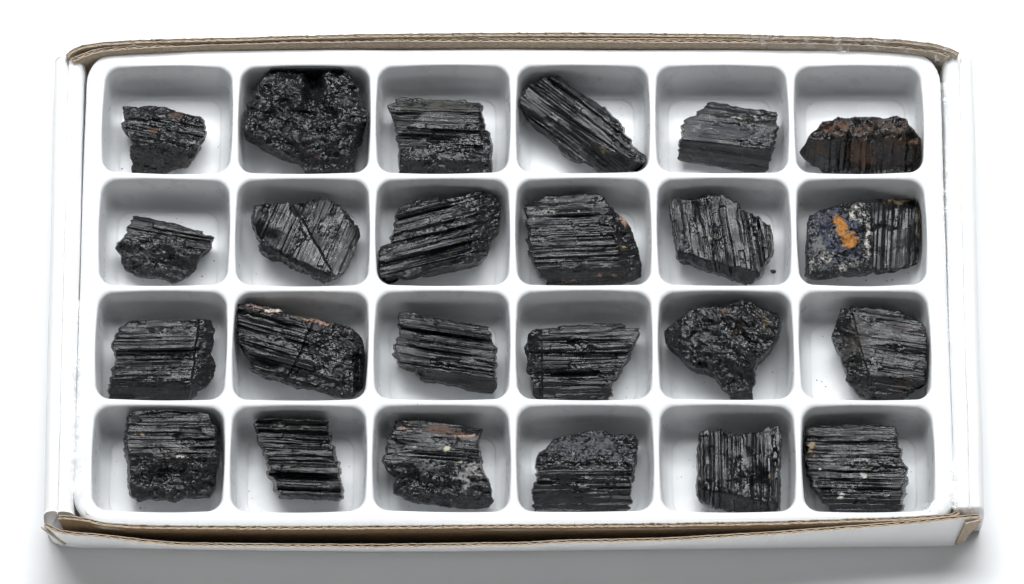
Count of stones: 24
